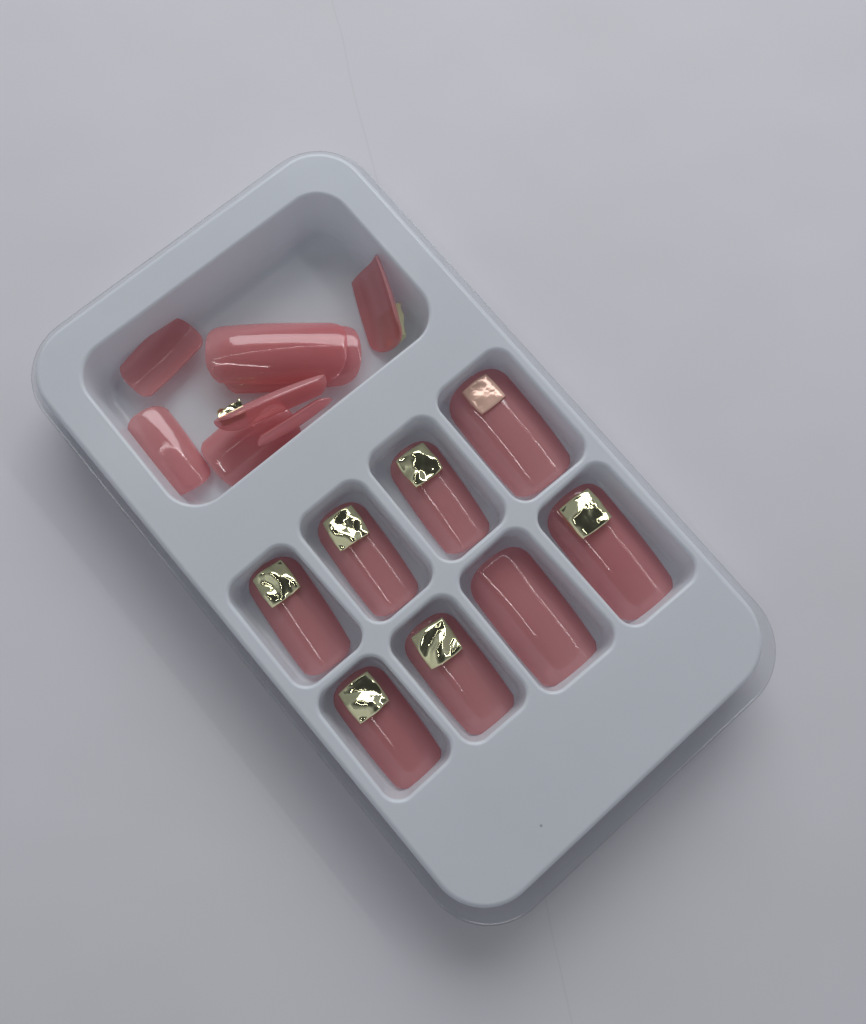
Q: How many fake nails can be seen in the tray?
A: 16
